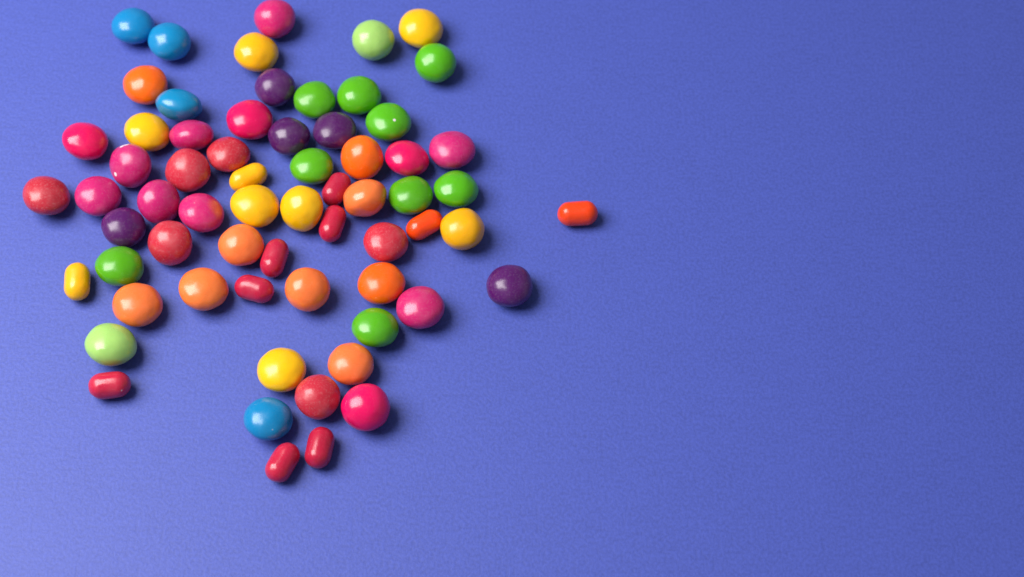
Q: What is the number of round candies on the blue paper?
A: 54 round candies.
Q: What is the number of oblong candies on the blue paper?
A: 11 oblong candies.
